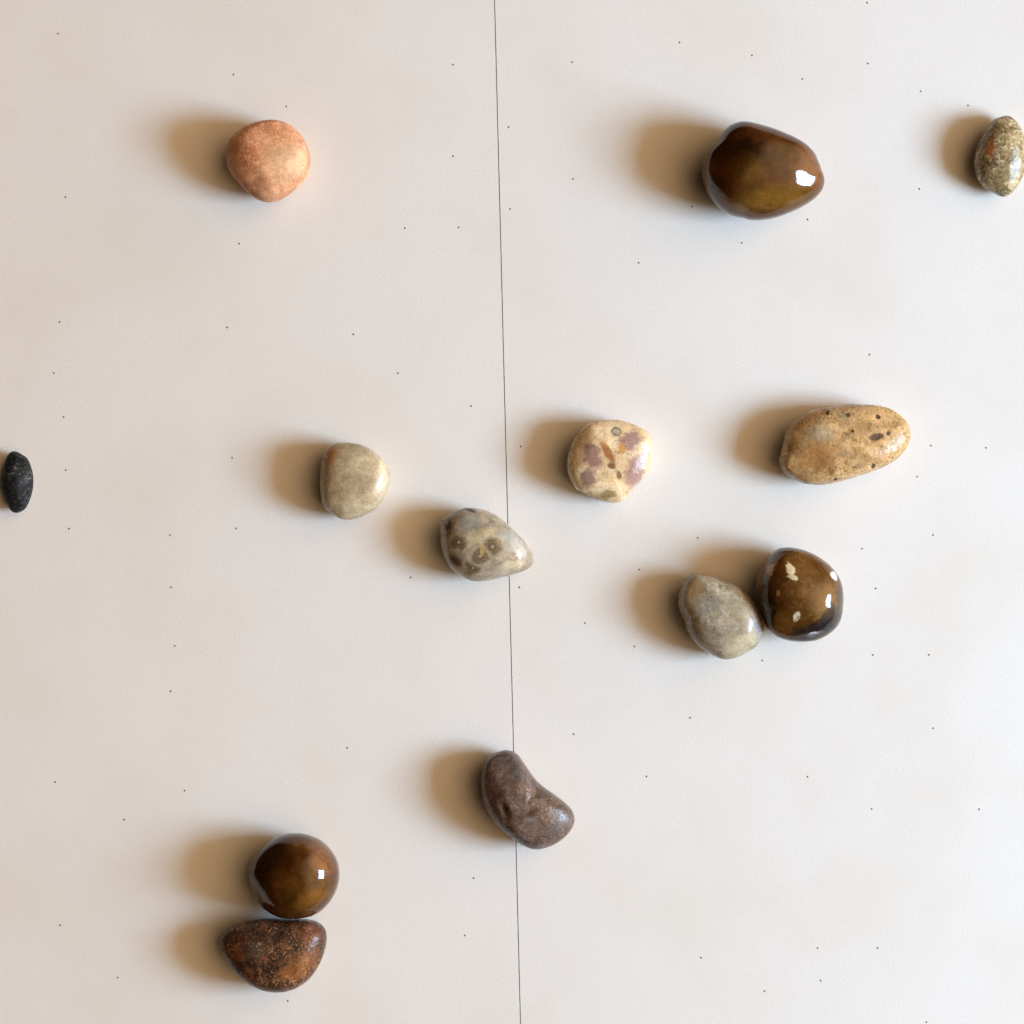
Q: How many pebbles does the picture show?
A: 13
